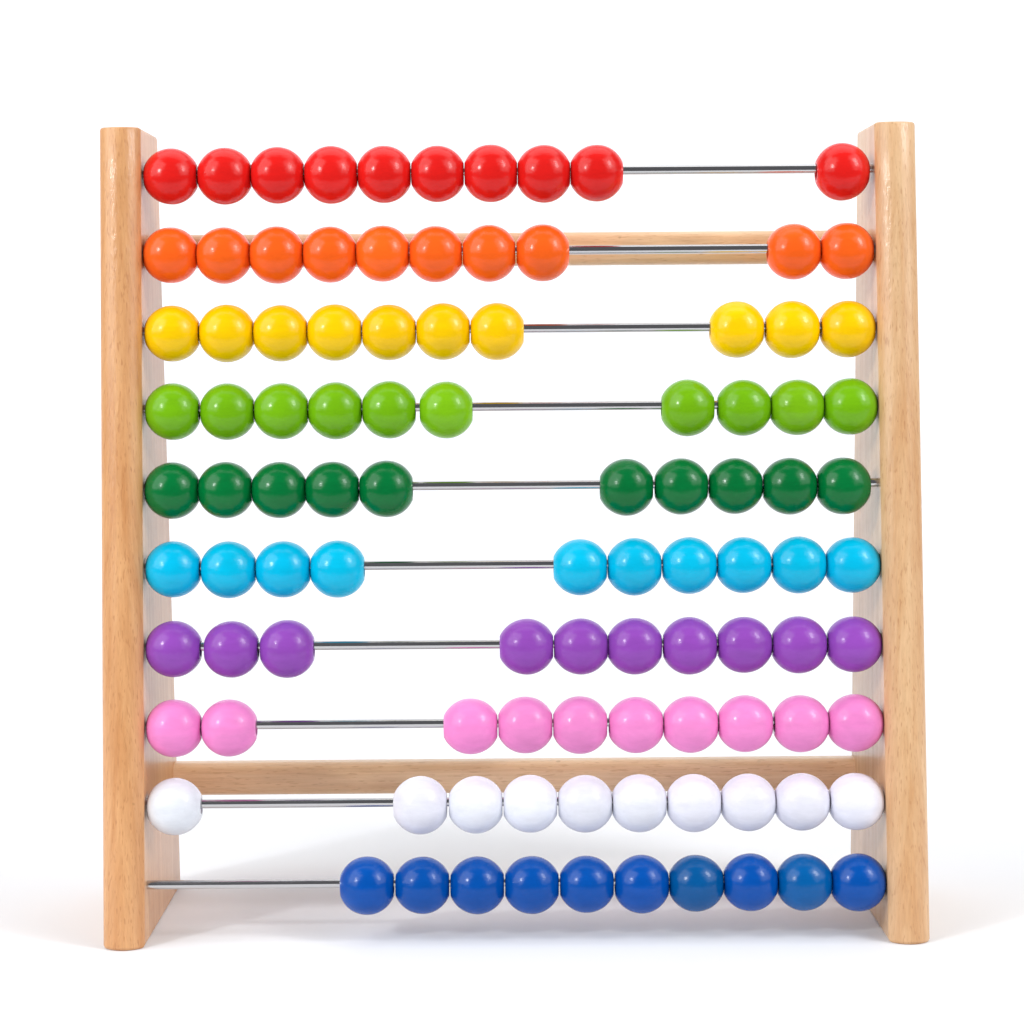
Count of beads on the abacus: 100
